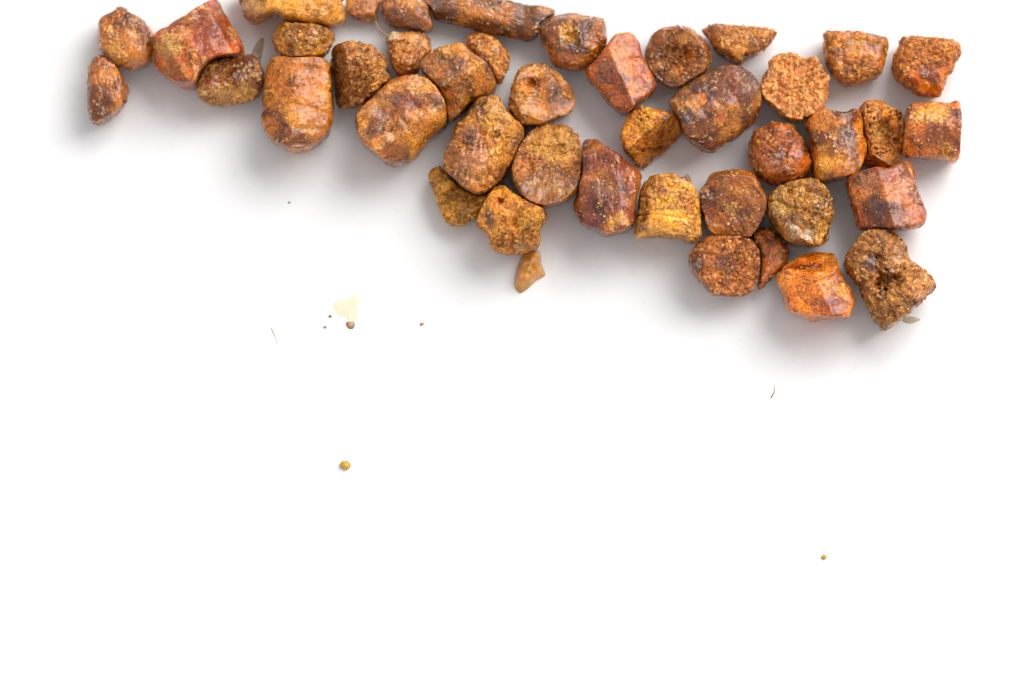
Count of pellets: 42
